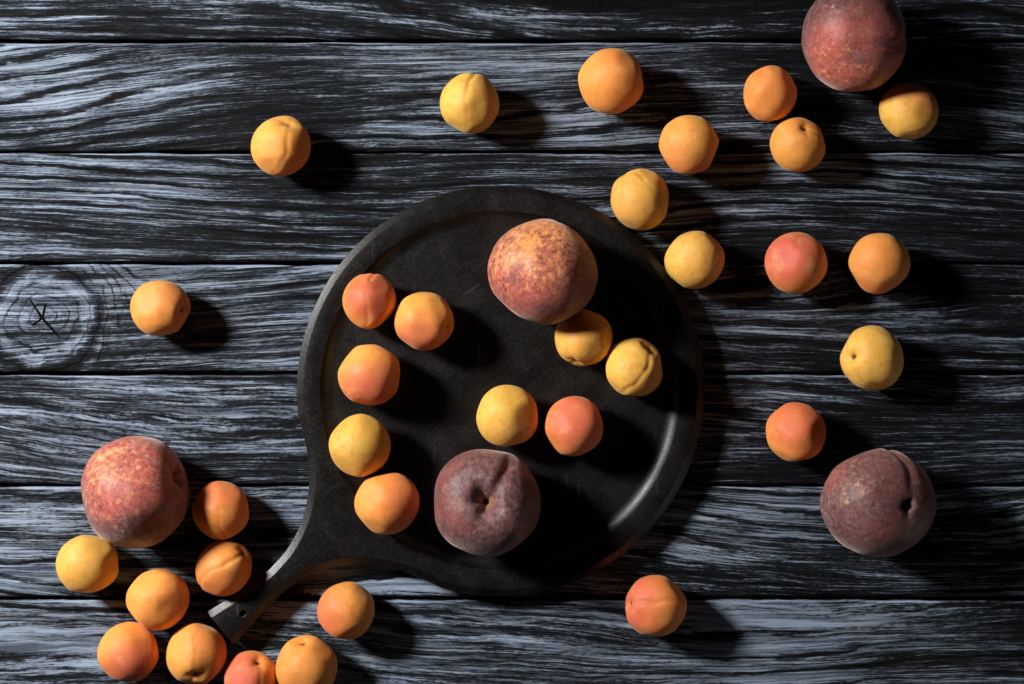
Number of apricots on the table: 33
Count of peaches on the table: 5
